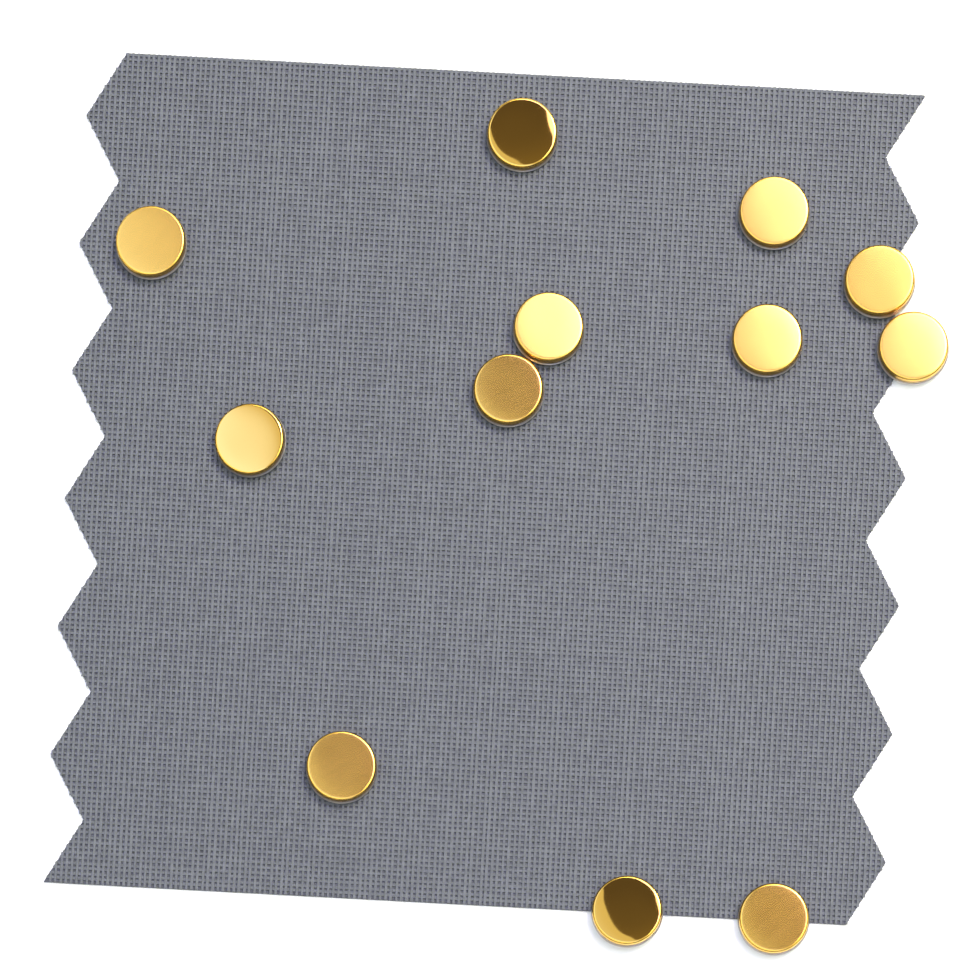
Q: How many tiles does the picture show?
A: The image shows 12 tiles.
